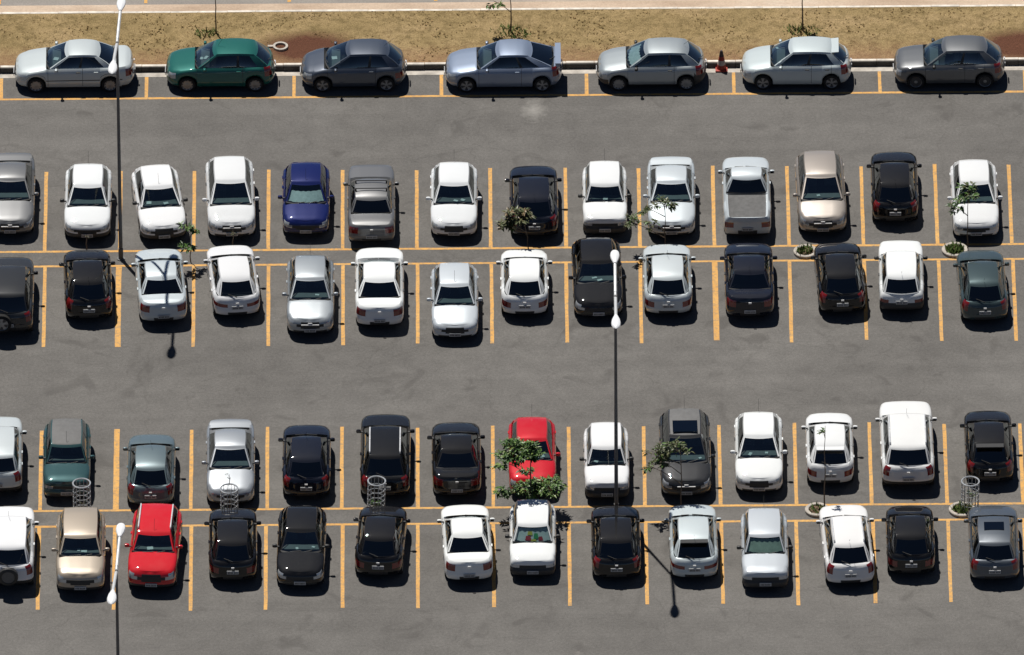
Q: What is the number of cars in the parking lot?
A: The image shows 63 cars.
